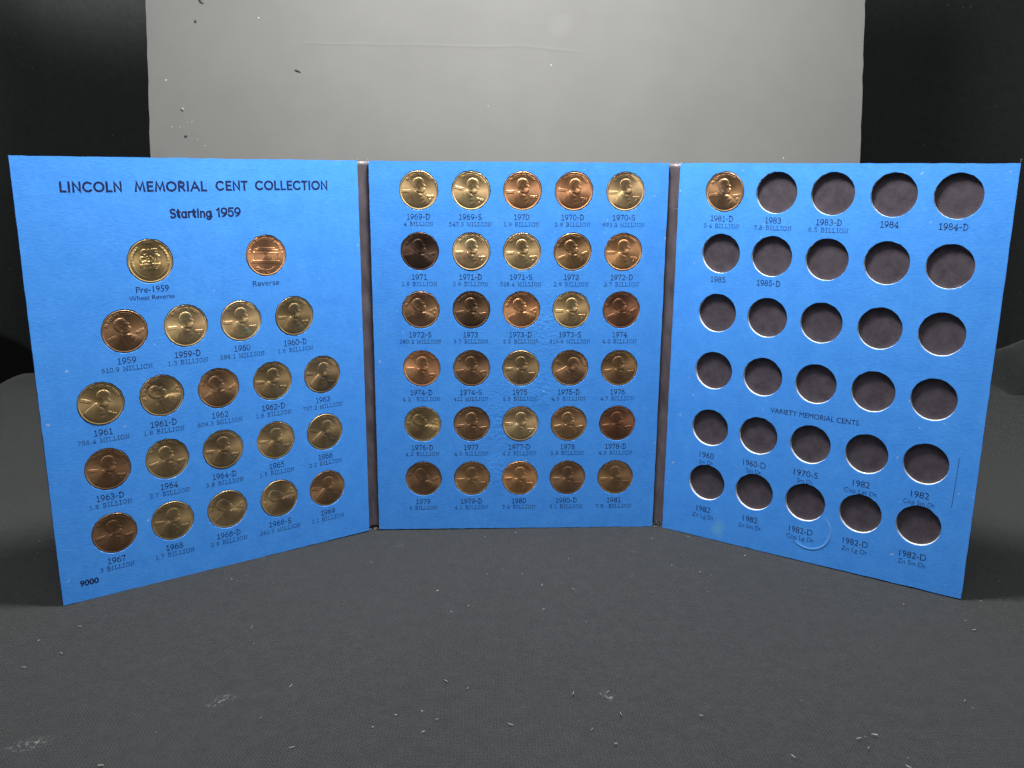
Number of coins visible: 52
